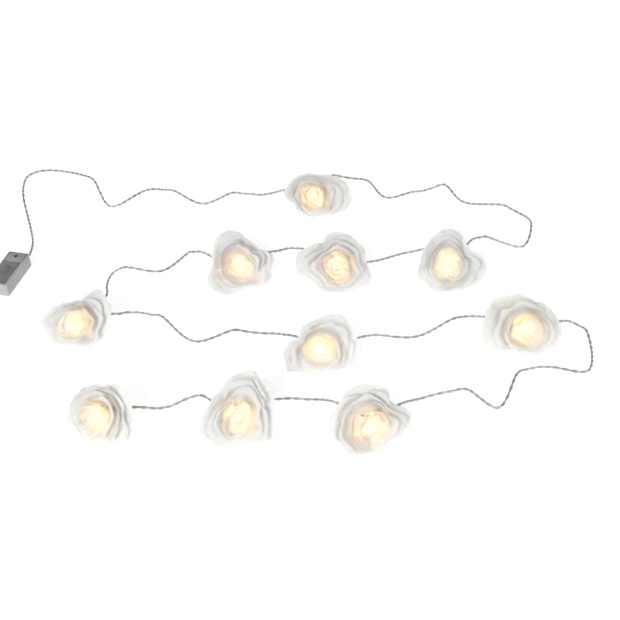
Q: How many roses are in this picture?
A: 10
